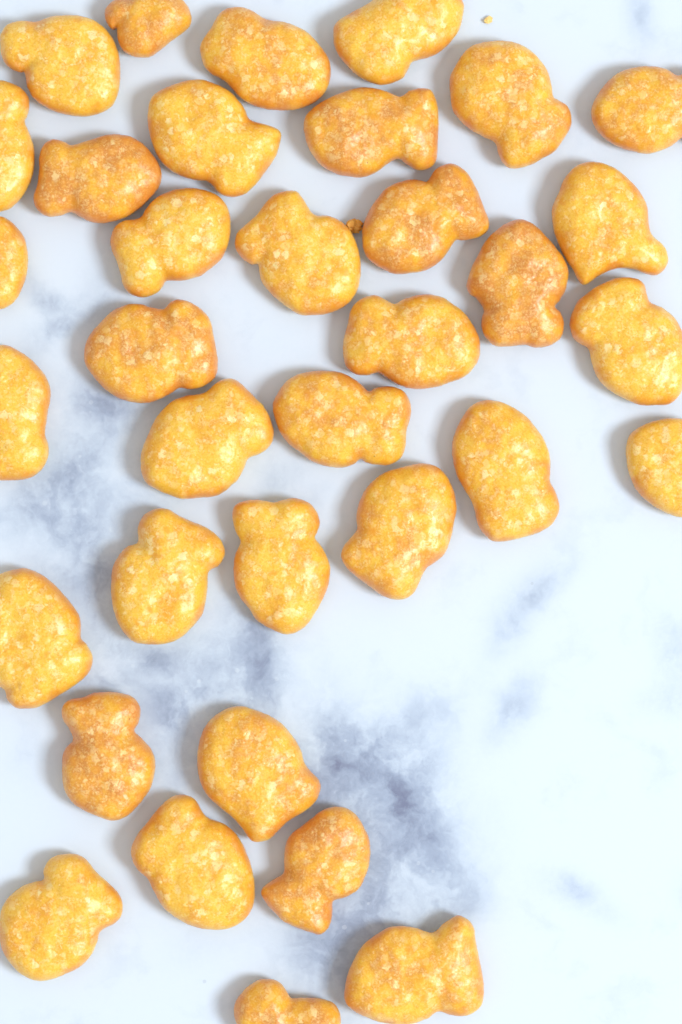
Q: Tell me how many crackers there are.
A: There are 35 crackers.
